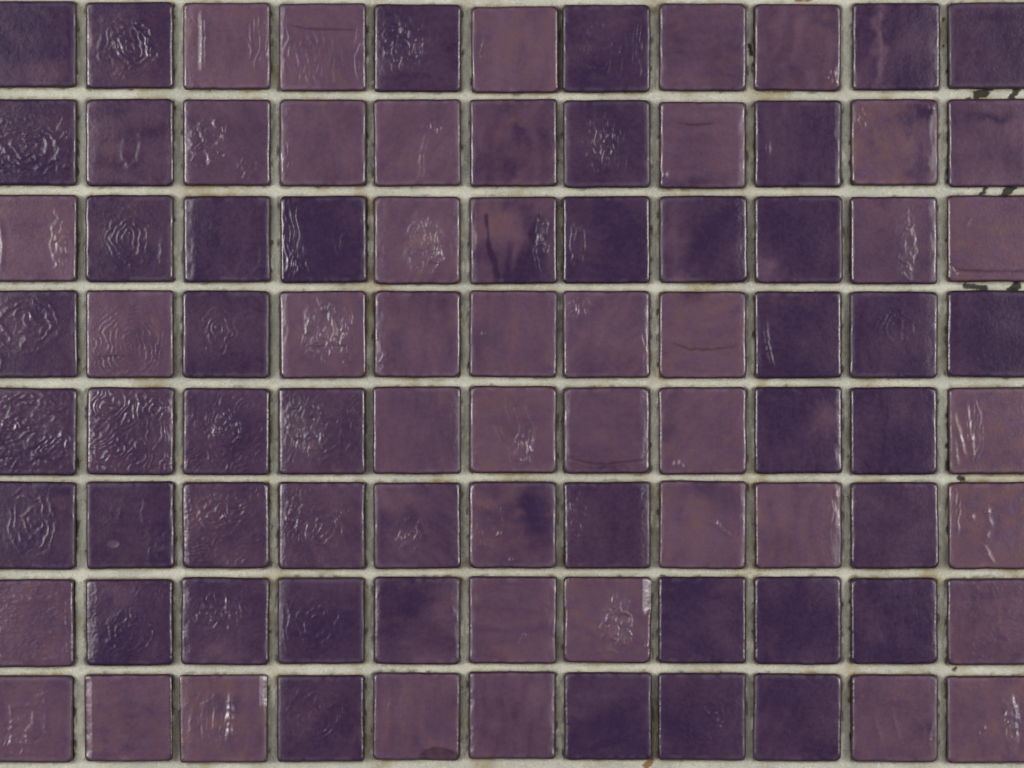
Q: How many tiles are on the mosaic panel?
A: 88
